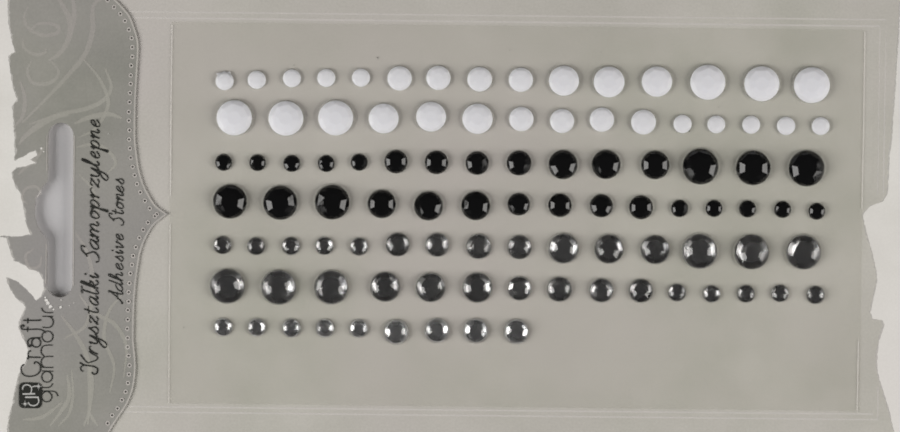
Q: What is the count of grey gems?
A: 39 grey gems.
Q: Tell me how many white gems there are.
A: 30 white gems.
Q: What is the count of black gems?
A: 30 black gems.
